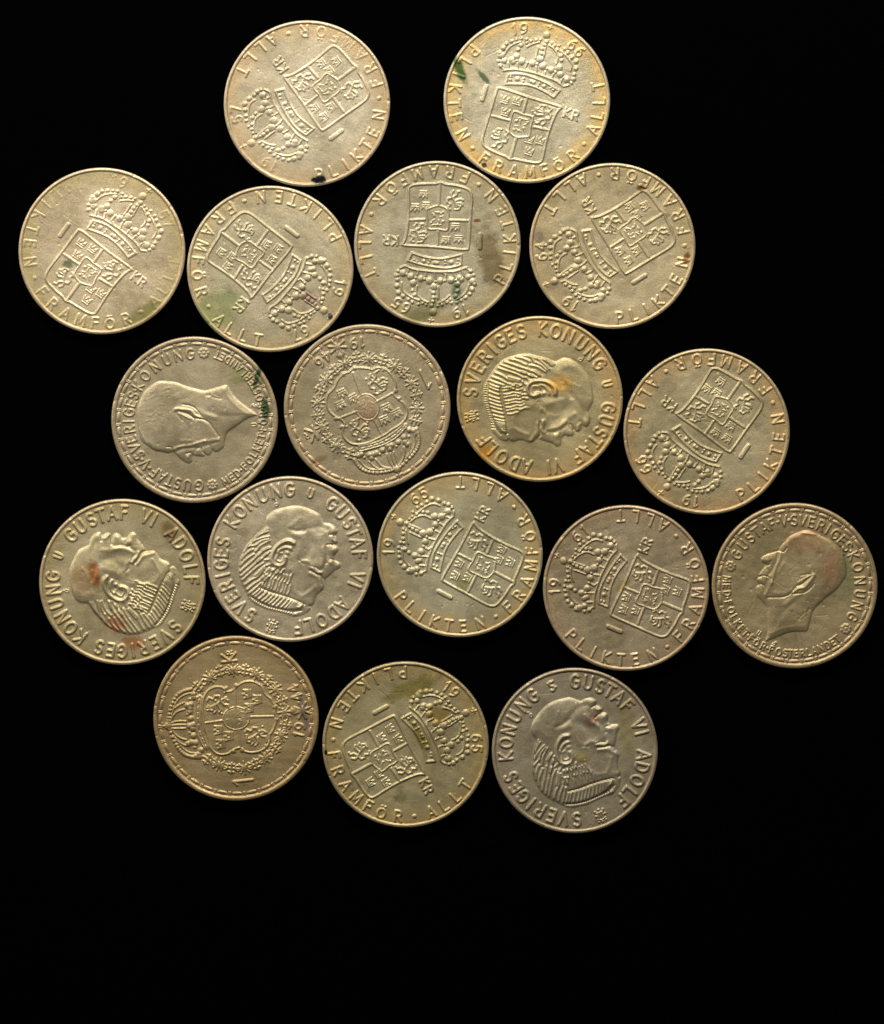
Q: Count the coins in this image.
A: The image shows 18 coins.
